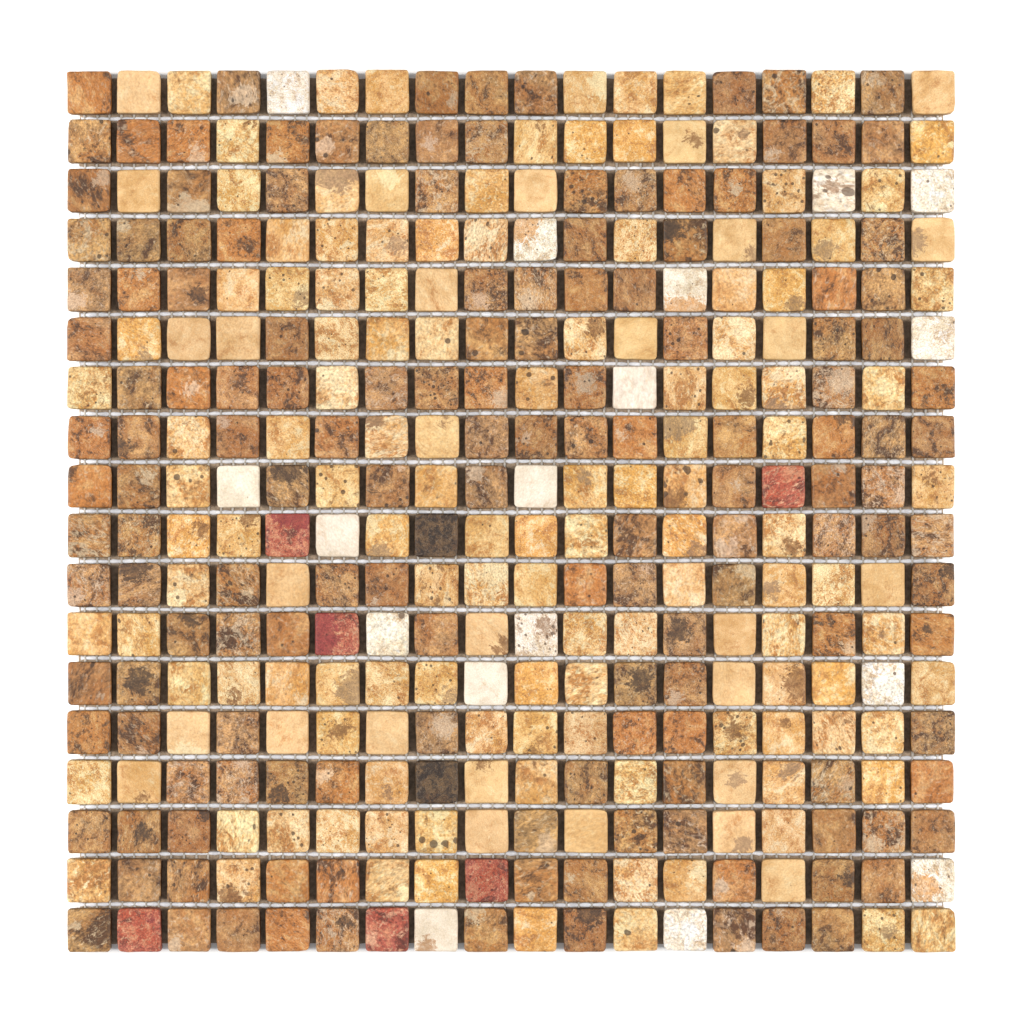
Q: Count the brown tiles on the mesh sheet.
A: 153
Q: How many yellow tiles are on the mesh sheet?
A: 148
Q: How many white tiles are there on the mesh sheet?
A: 17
